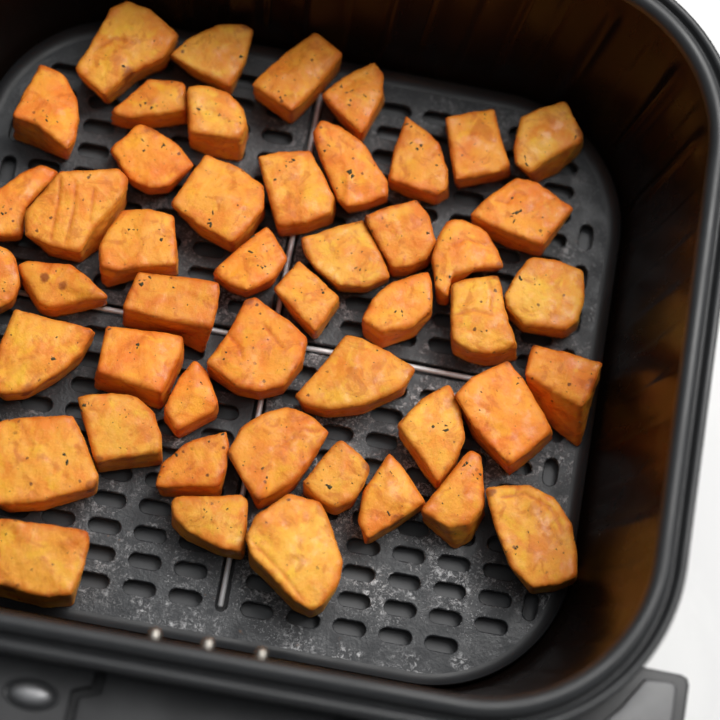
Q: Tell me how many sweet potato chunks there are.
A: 48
